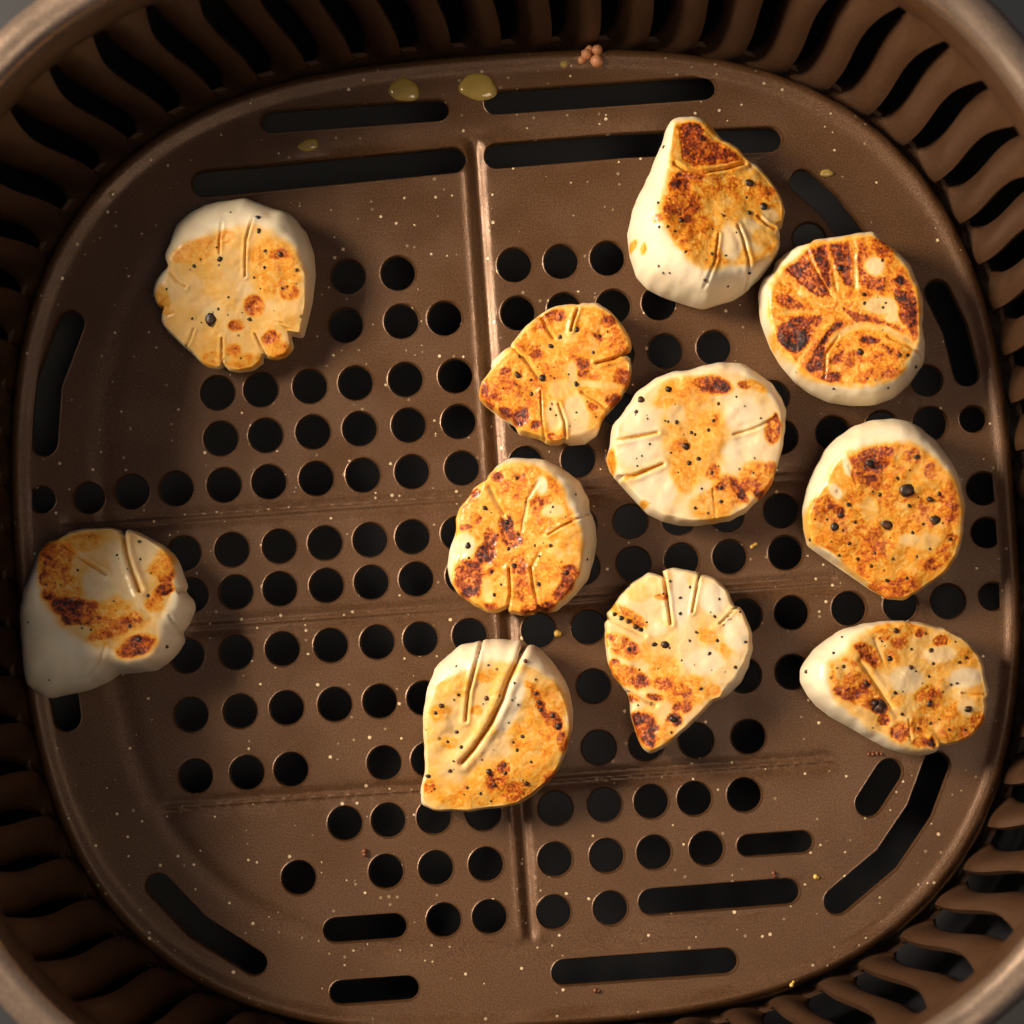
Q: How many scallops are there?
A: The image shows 11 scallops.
